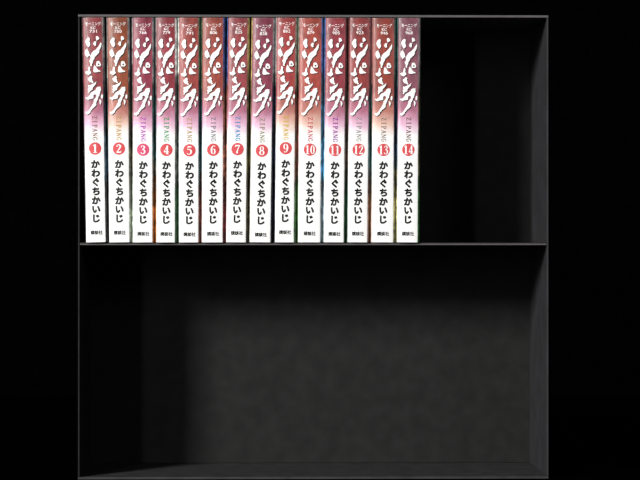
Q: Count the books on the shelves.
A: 14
